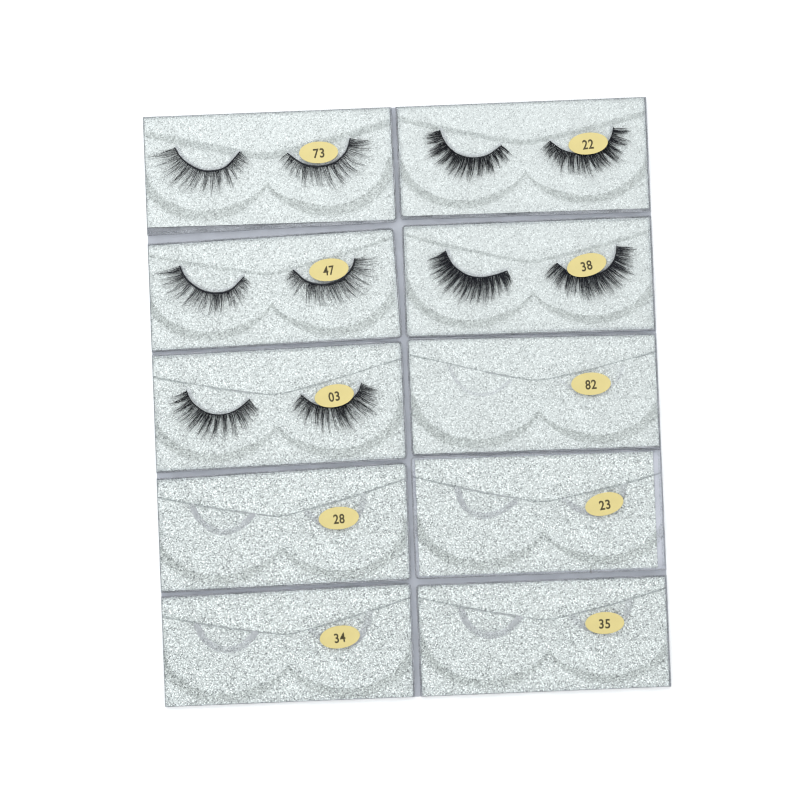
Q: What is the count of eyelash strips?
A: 10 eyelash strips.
